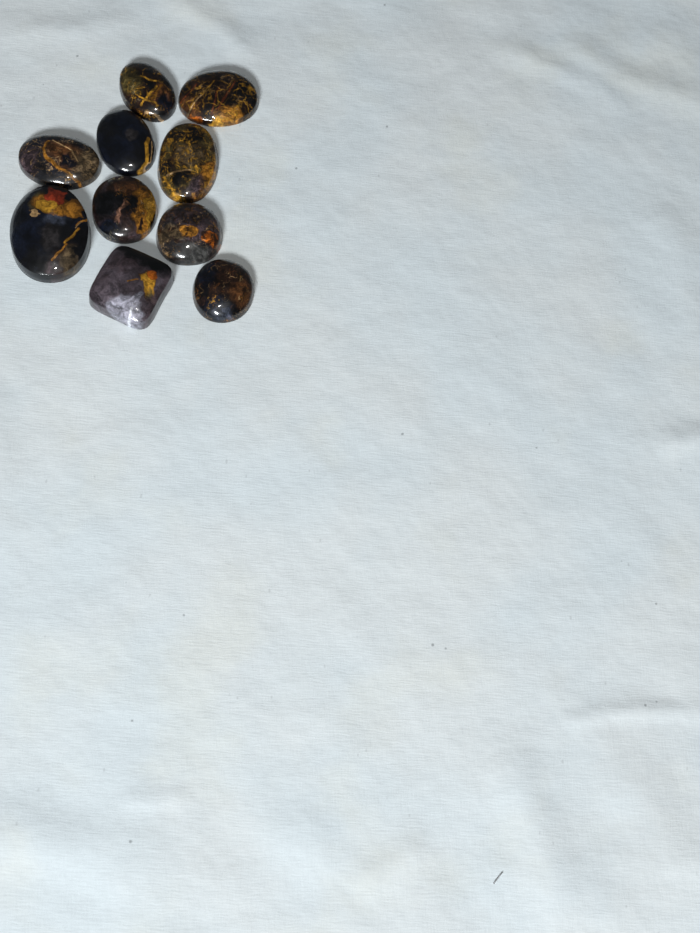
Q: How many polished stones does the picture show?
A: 10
